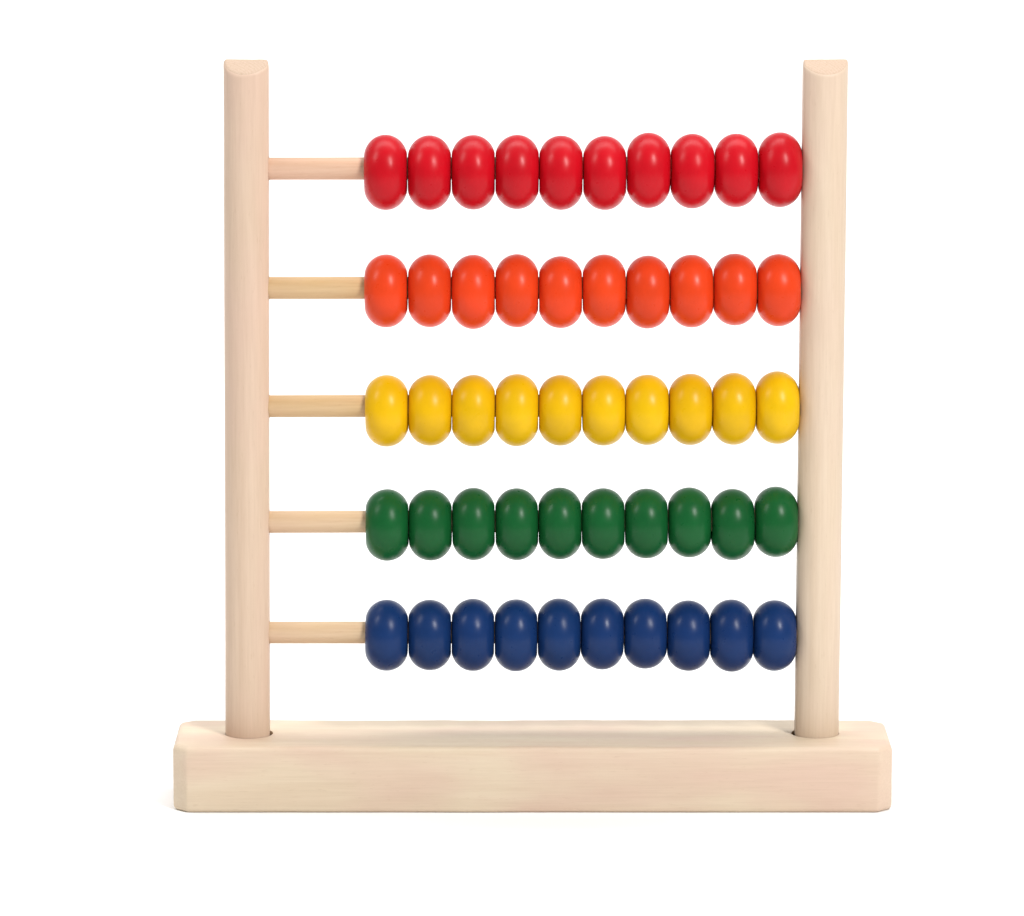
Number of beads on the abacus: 50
